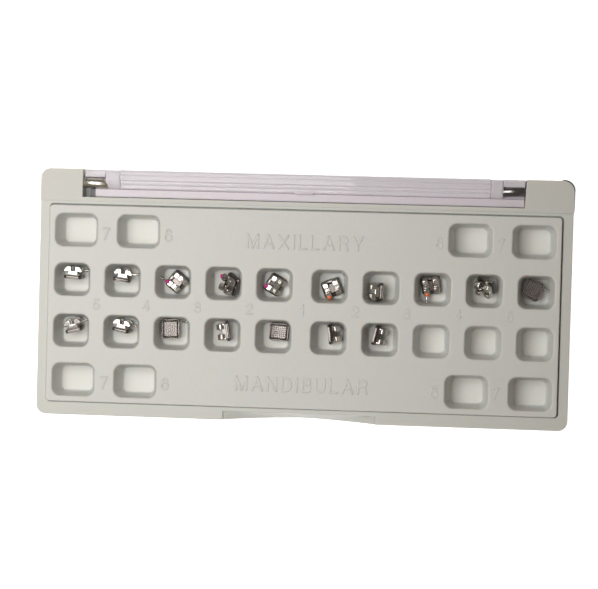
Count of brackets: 17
